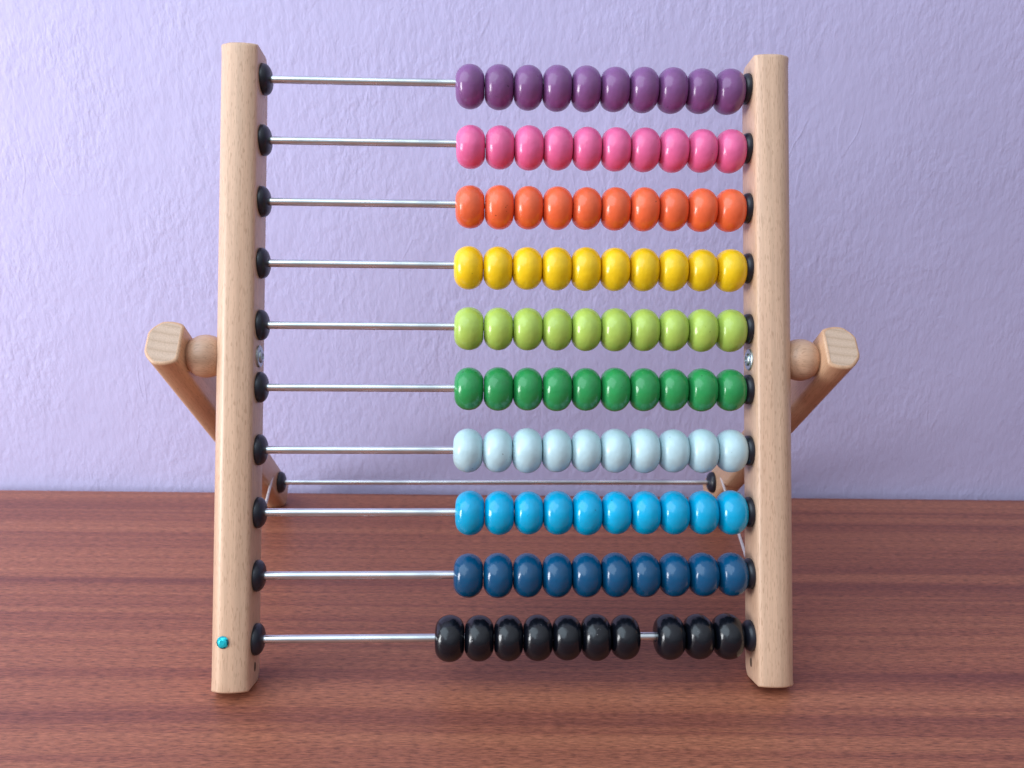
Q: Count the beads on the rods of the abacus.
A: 100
